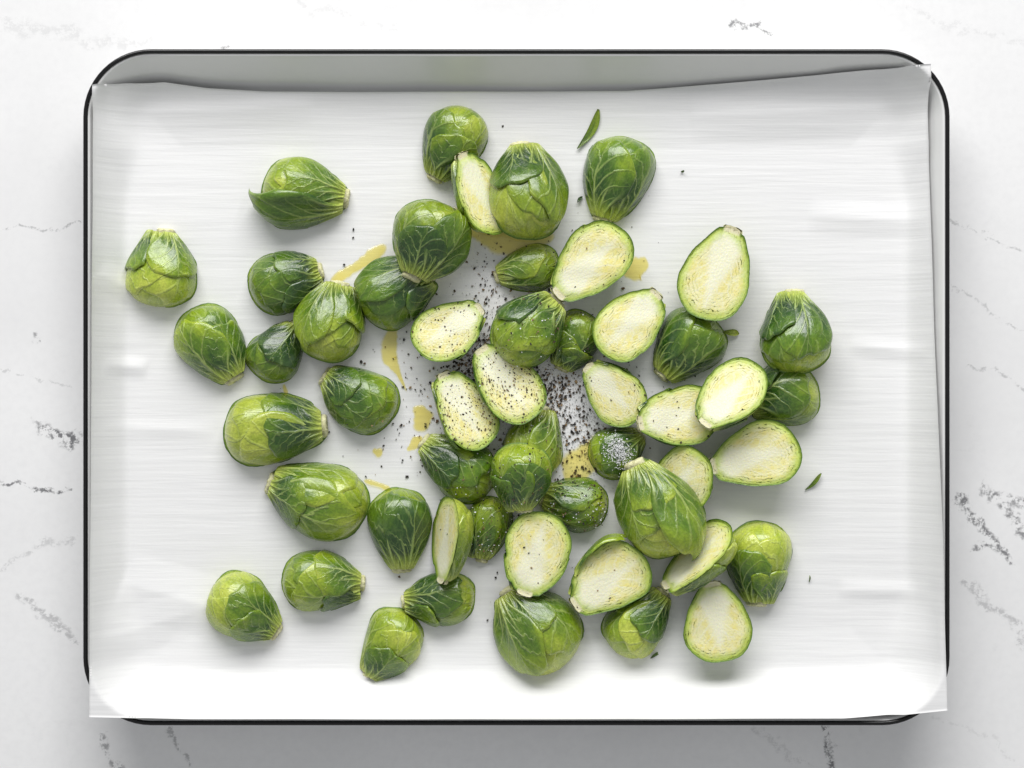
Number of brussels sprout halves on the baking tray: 52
